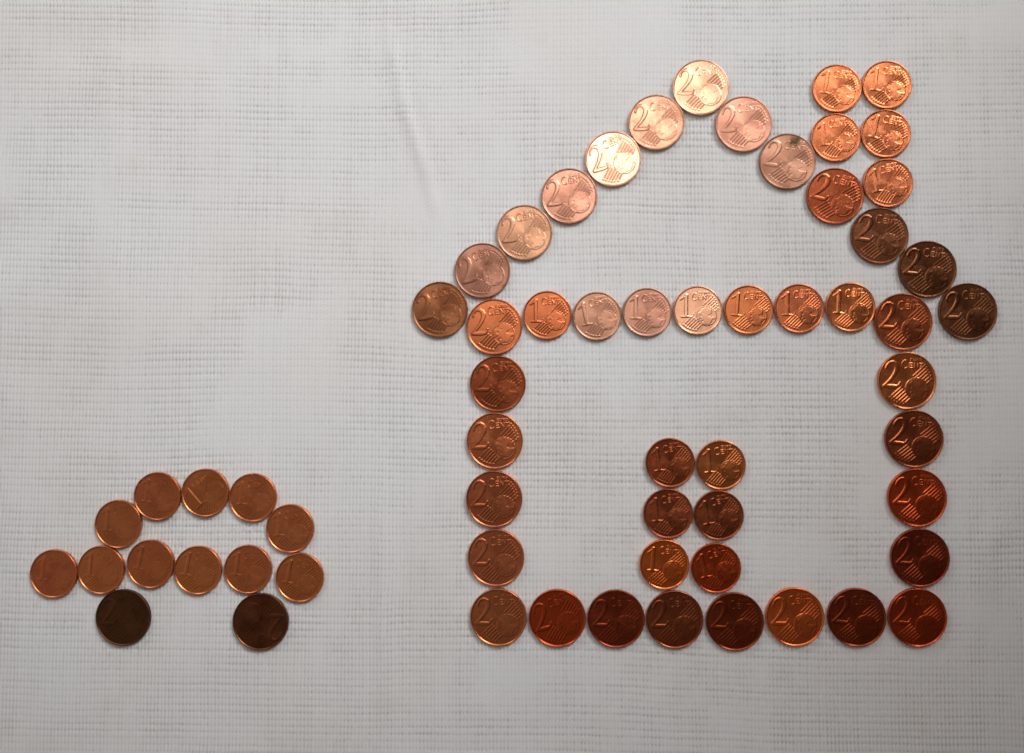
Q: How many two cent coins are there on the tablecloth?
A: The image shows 33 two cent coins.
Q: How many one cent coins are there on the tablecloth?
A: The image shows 29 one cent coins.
